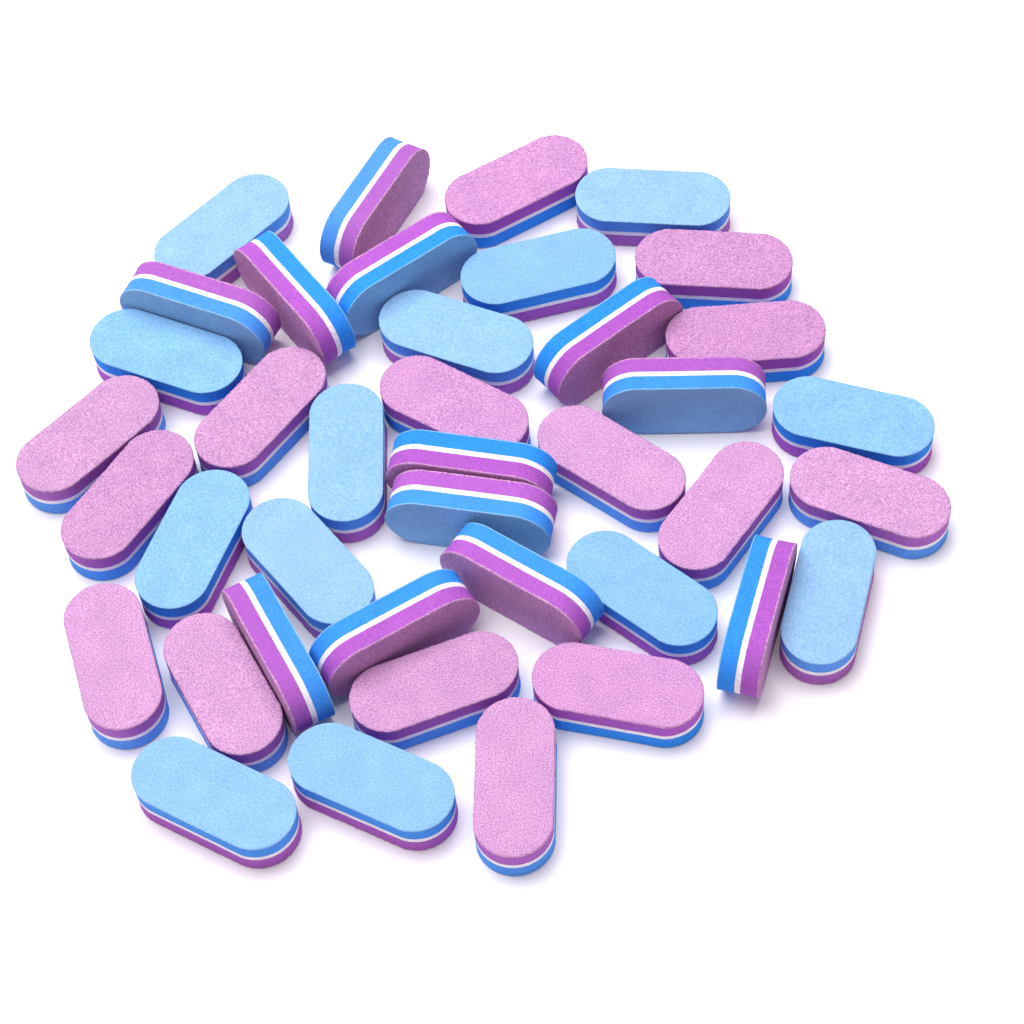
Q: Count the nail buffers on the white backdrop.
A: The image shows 40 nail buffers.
